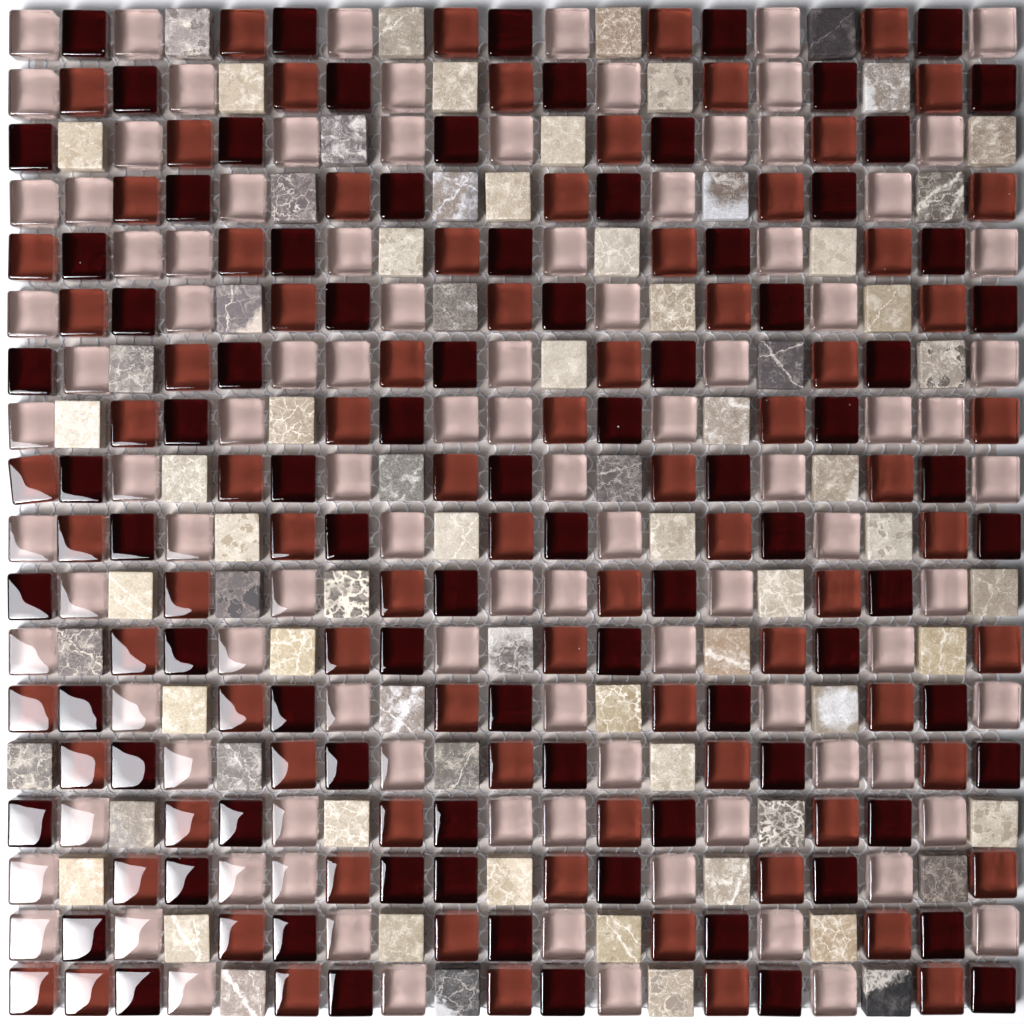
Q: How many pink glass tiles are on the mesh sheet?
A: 99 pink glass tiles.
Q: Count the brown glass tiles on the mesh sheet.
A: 84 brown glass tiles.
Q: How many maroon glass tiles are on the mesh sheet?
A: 86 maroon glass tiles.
